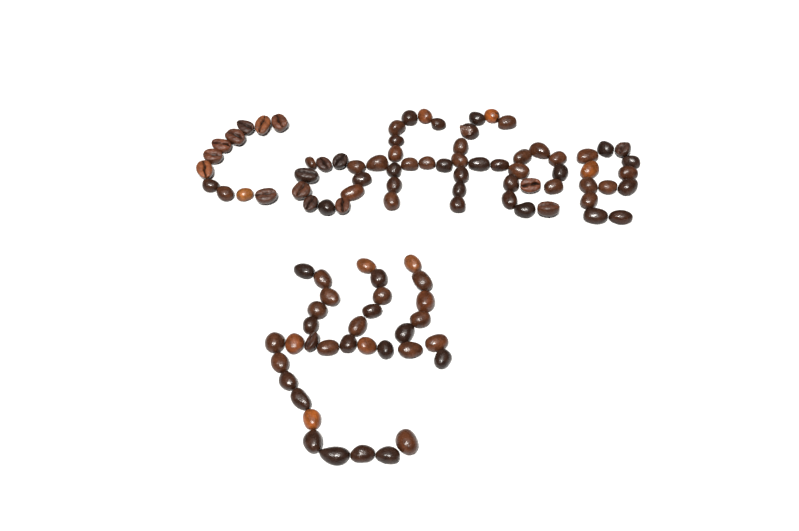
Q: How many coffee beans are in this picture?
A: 103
